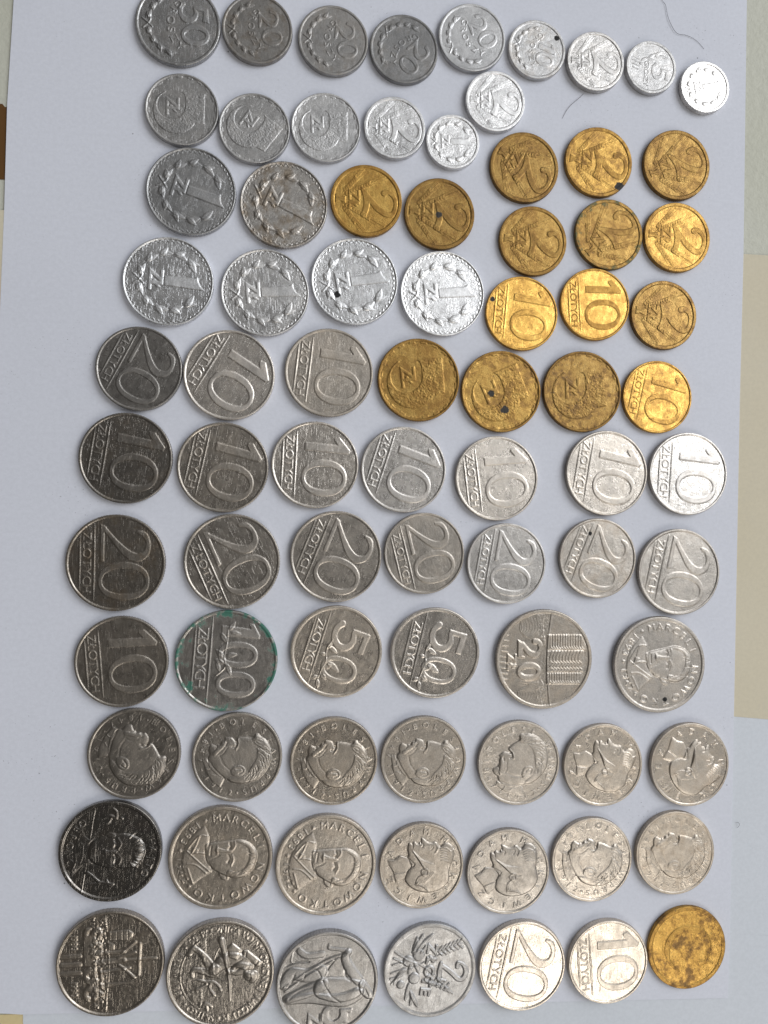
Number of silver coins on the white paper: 64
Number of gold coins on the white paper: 16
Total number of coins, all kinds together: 80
